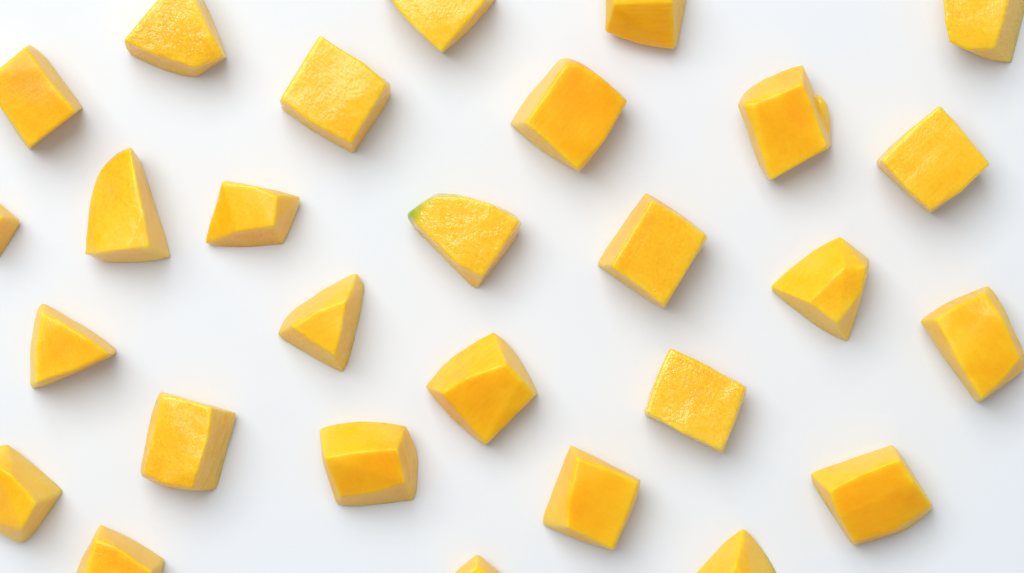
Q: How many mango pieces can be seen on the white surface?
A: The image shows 28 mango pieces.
